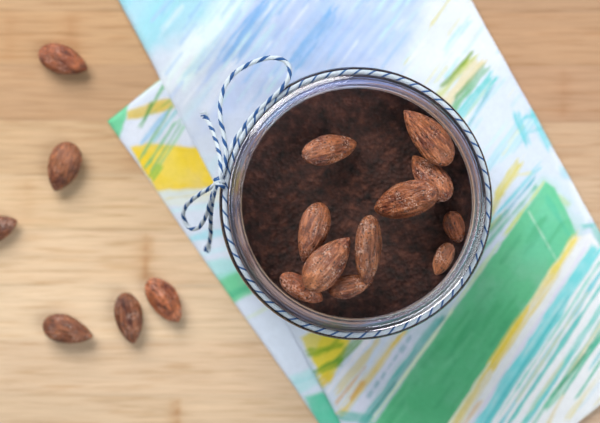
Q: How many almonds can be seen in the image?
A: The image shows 17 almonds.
